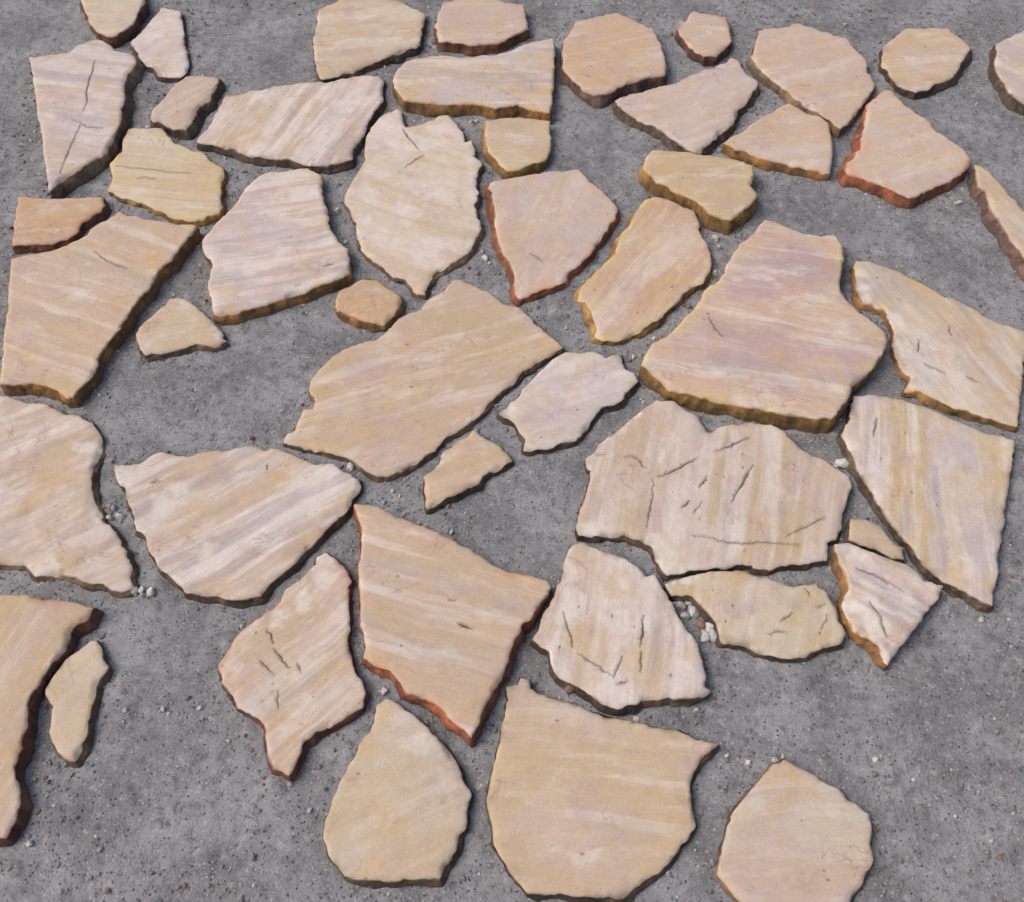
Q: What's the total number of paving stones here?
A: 48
